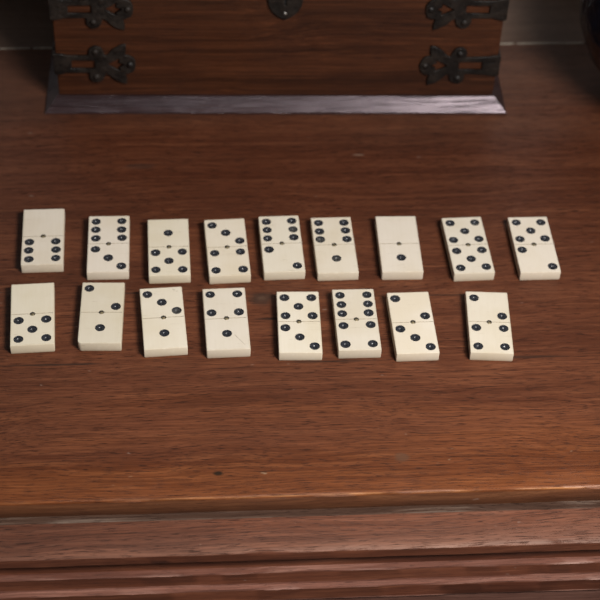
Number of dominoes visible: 17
